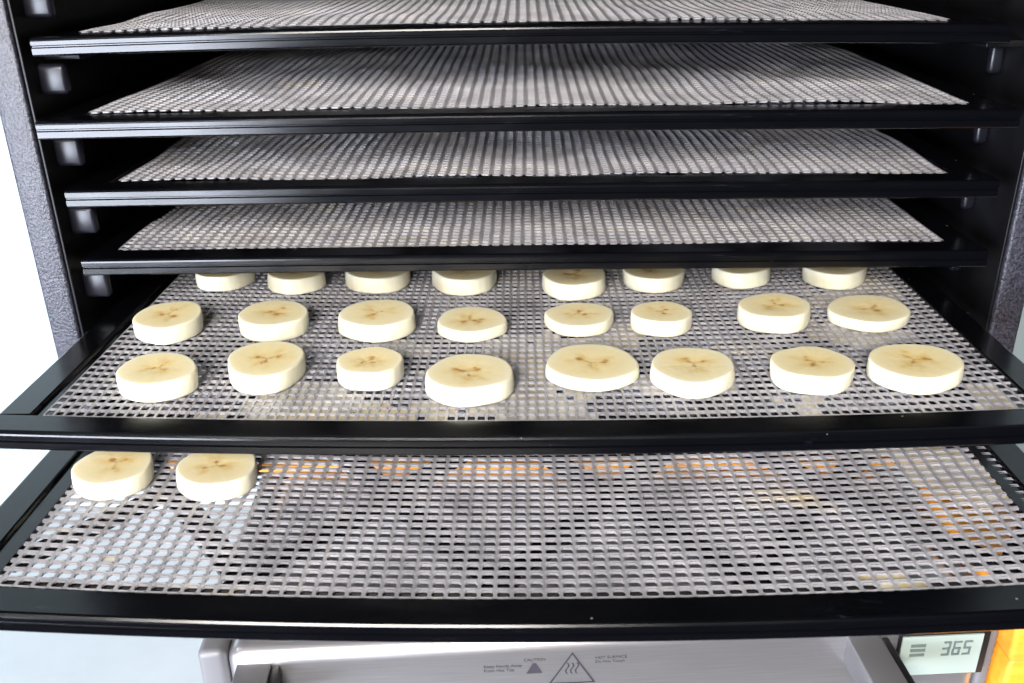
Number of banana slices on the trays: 26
